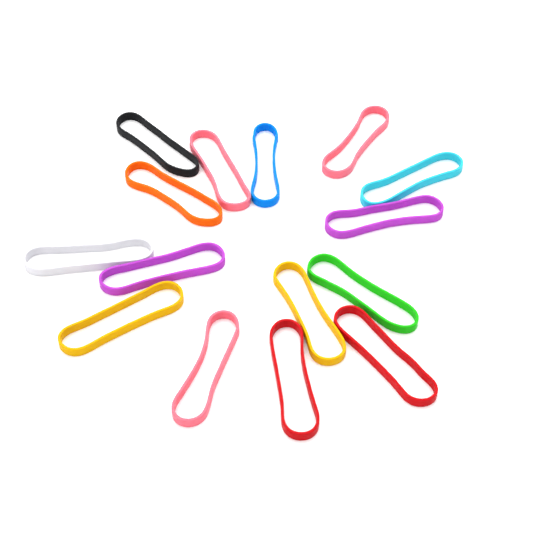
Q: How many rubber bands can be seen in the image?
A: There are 15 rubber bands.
